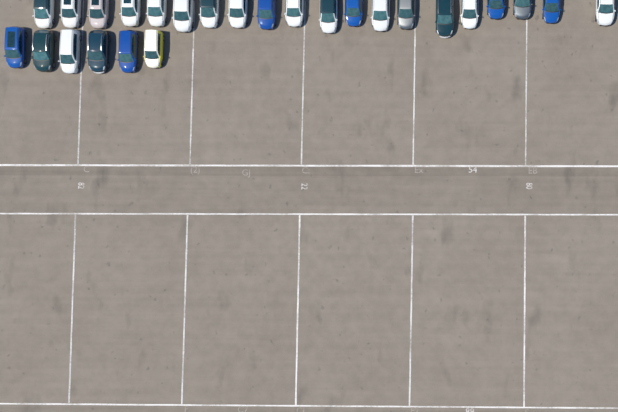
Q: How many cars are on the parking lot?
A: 26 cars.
